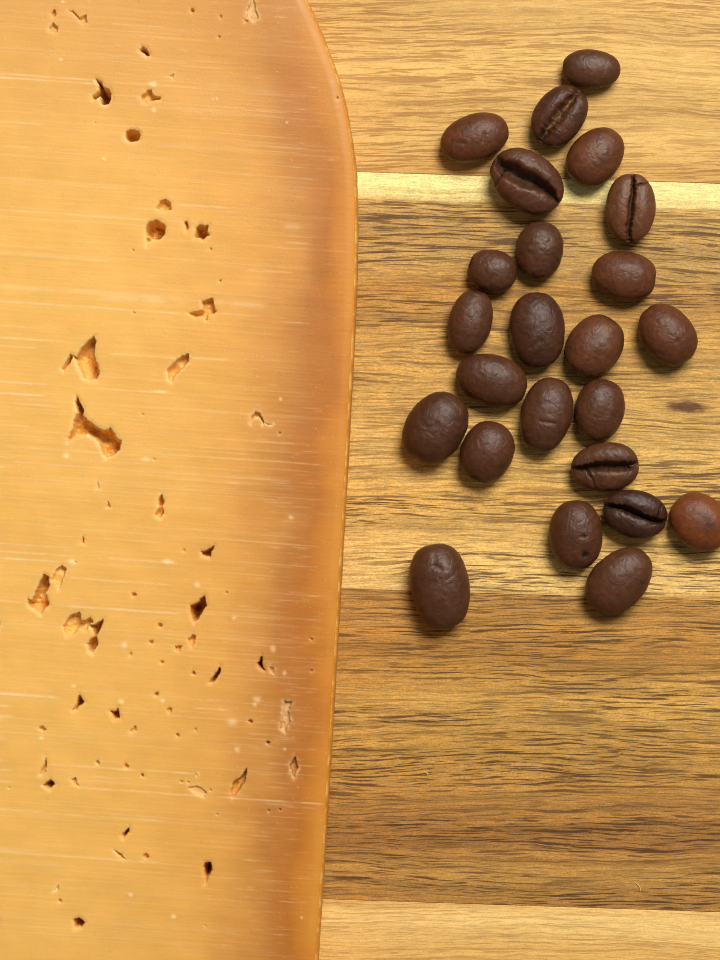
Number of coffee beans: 24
